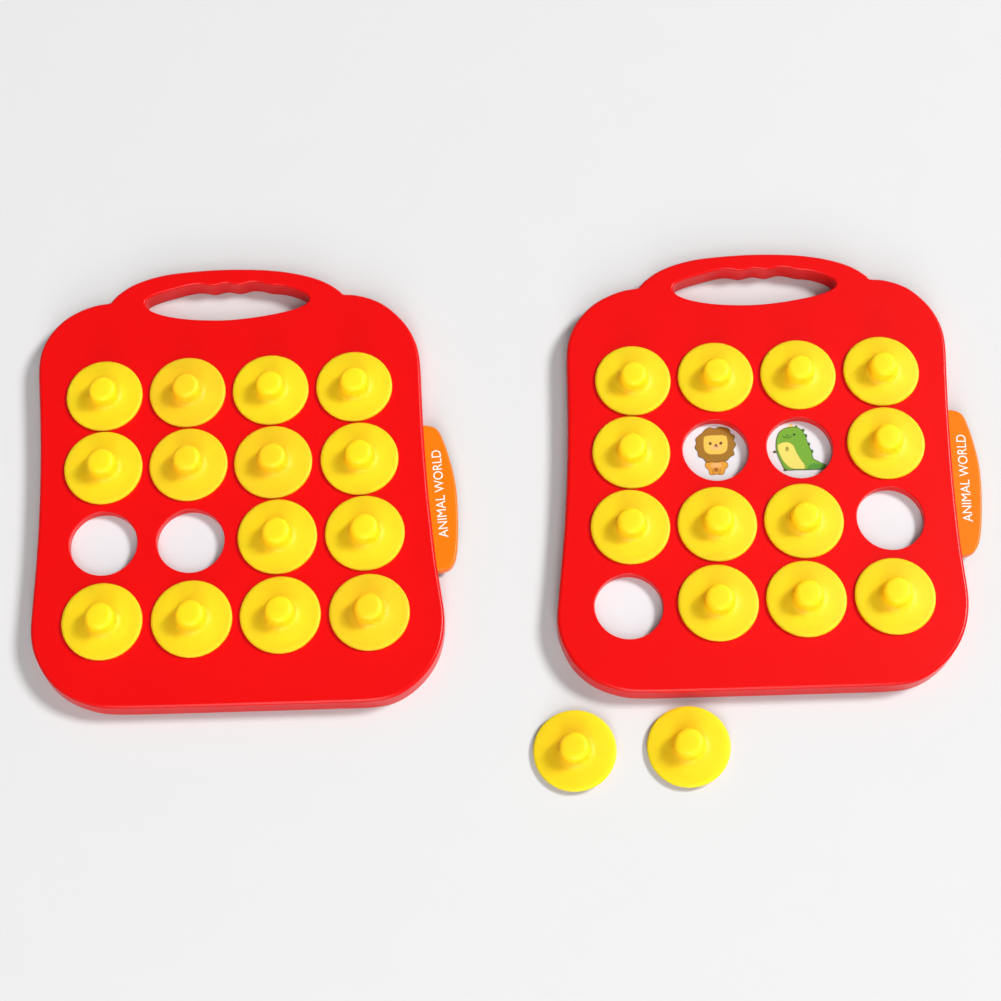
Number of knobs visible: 28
